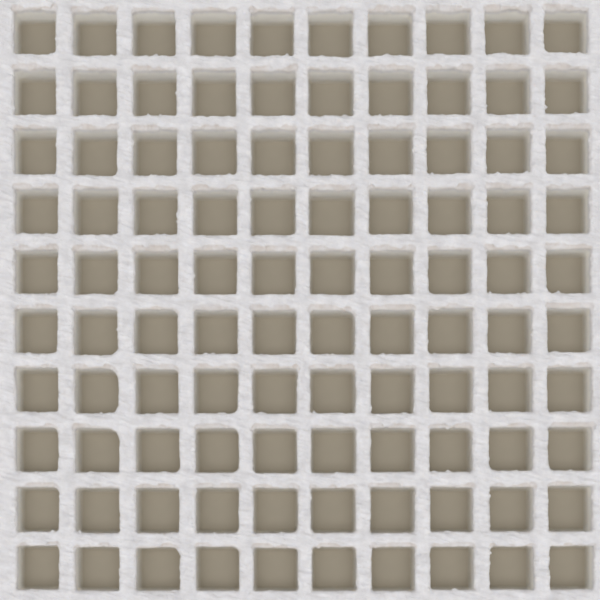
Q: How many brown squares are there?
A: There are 100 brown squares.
